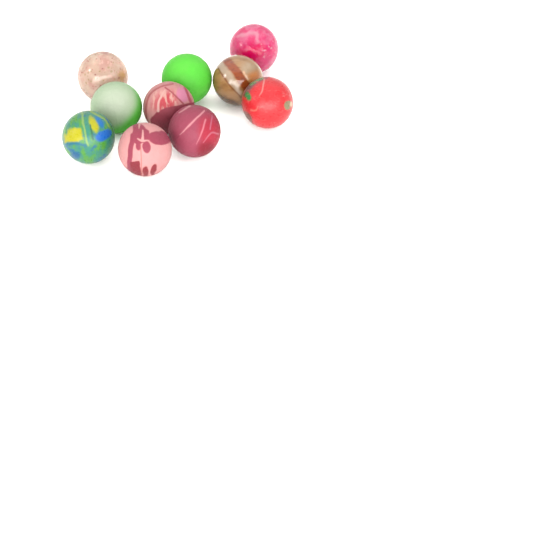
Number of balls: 10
